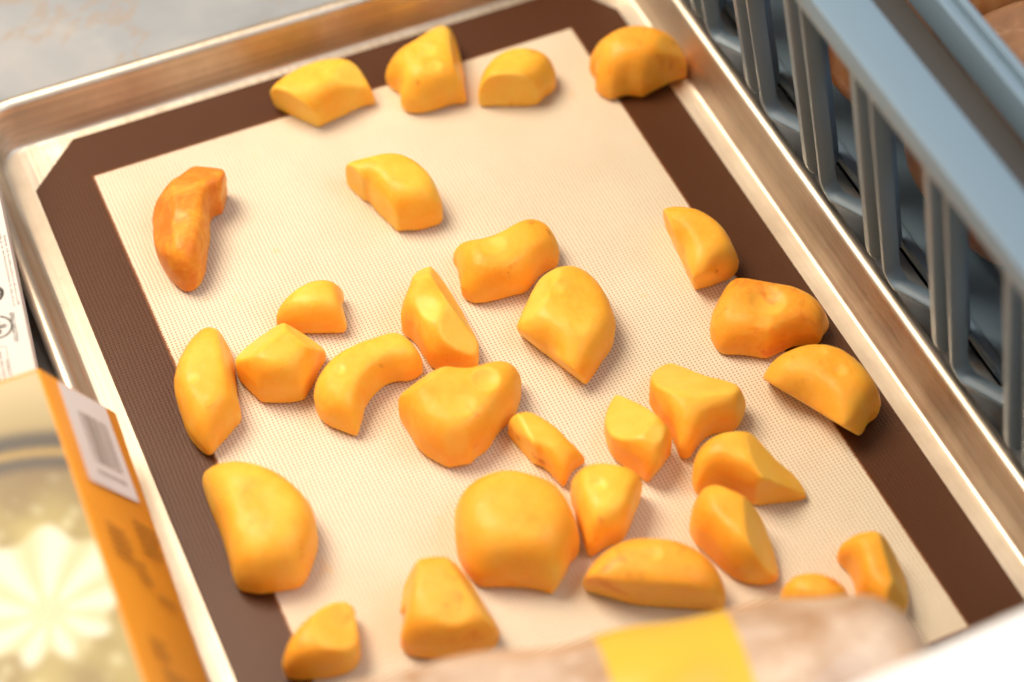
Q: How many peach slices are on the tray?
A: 30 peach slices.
